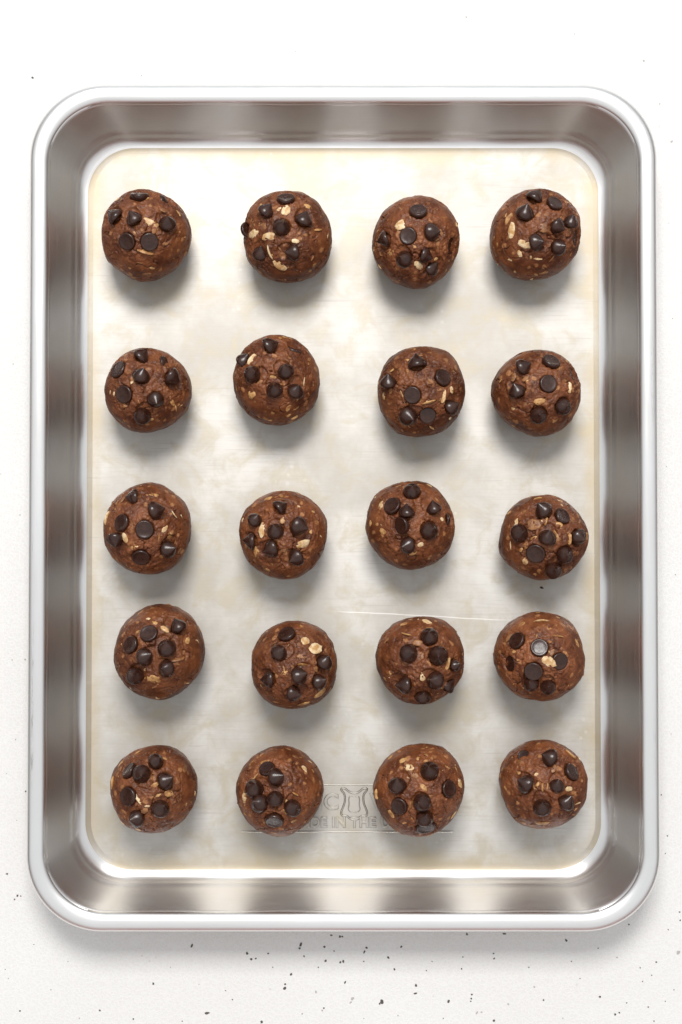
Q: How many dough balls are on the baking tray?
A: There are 20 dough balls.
